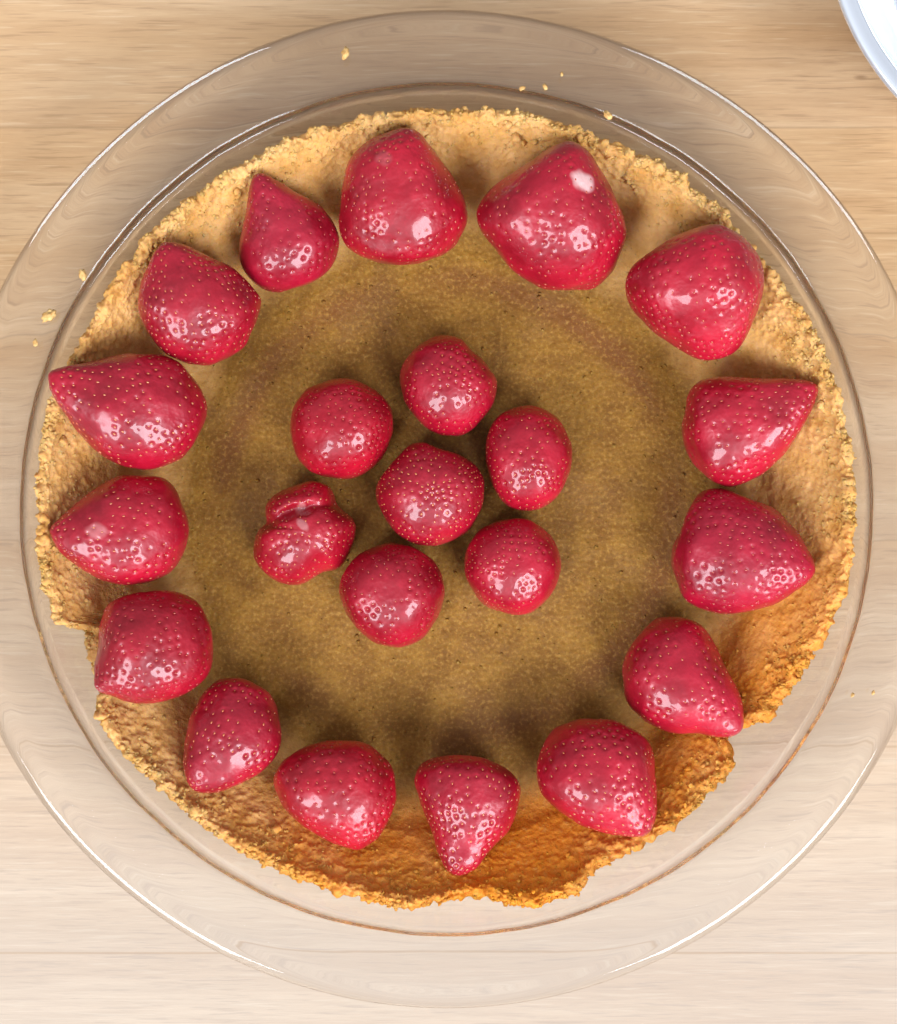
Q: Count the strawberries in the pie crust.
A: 22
